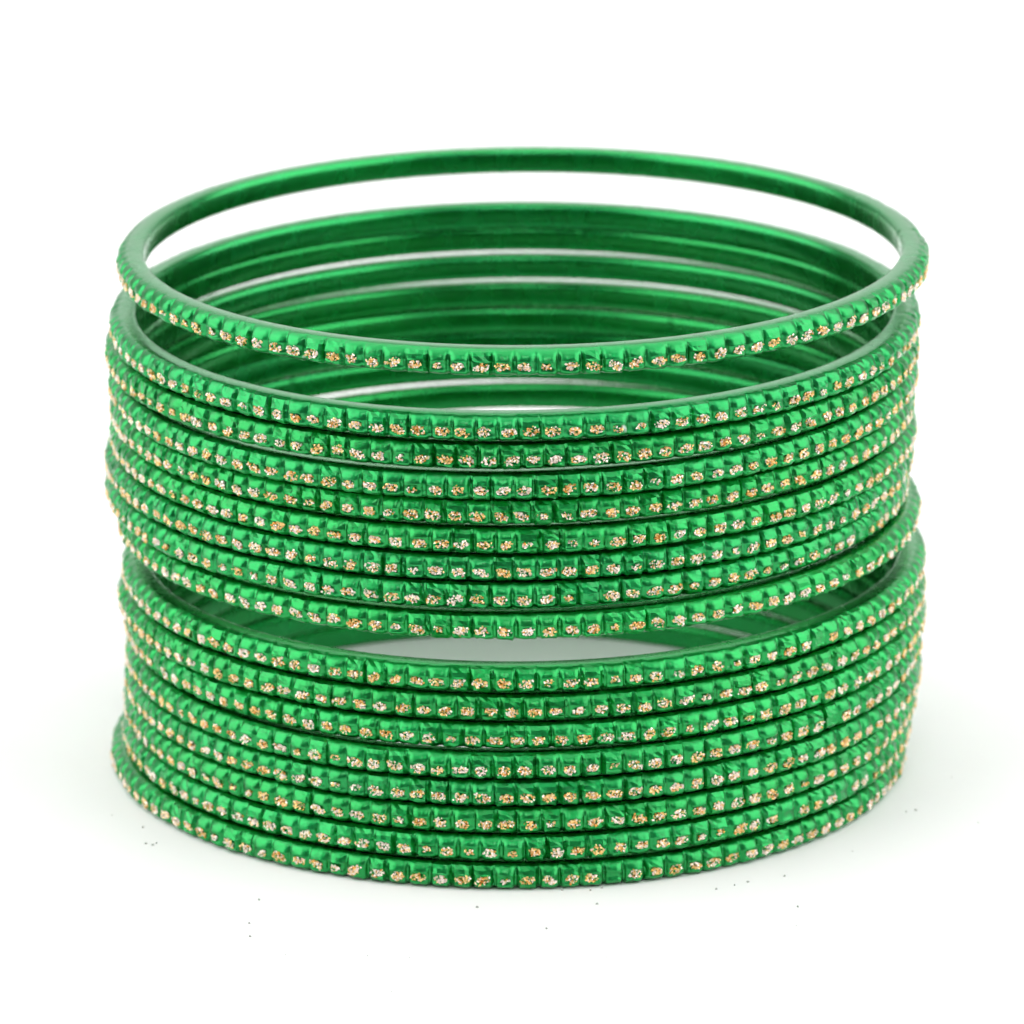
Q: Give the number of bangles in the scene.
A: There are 17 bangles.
